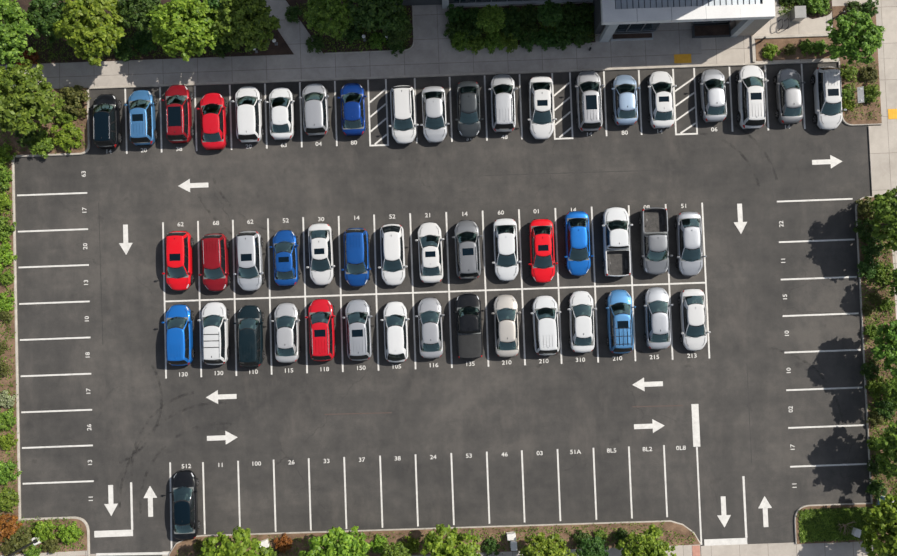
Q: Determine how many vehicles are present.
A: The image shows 51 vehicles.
